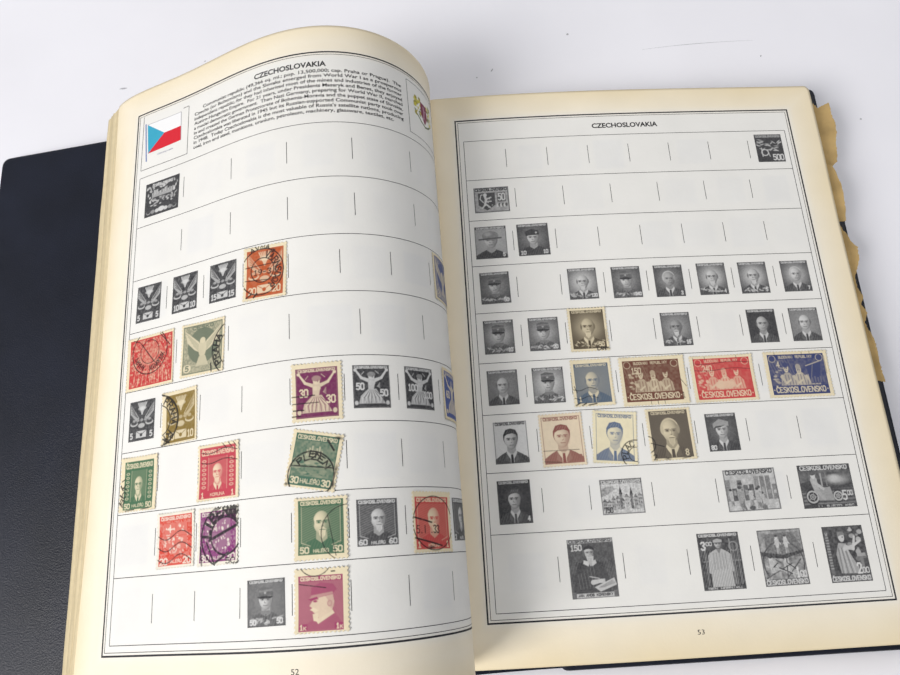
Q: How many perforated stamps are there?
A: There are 23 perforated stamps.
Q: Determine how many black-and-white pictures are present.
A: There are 38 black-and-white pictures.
